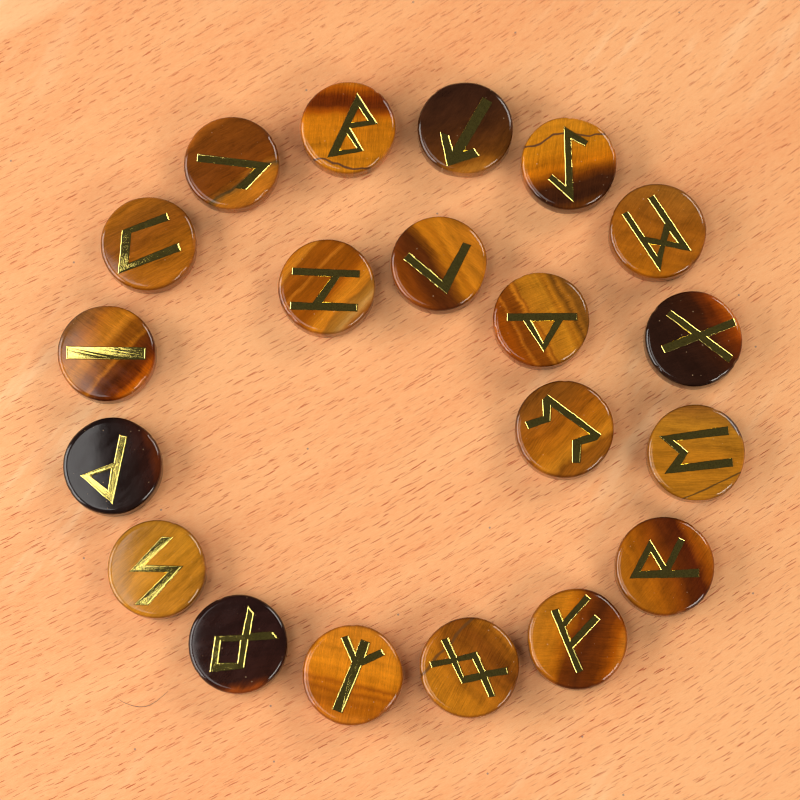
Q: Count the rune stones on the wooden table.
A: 20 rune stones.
